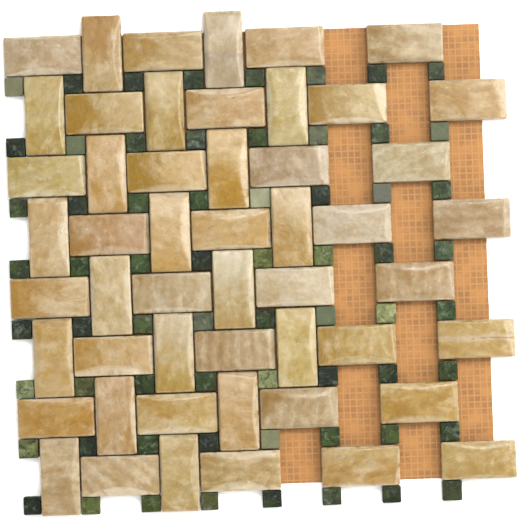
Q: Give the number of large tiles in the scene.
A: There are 51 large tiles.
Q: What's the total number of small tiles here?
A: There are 64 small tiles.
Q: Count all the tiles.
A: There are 115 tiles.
